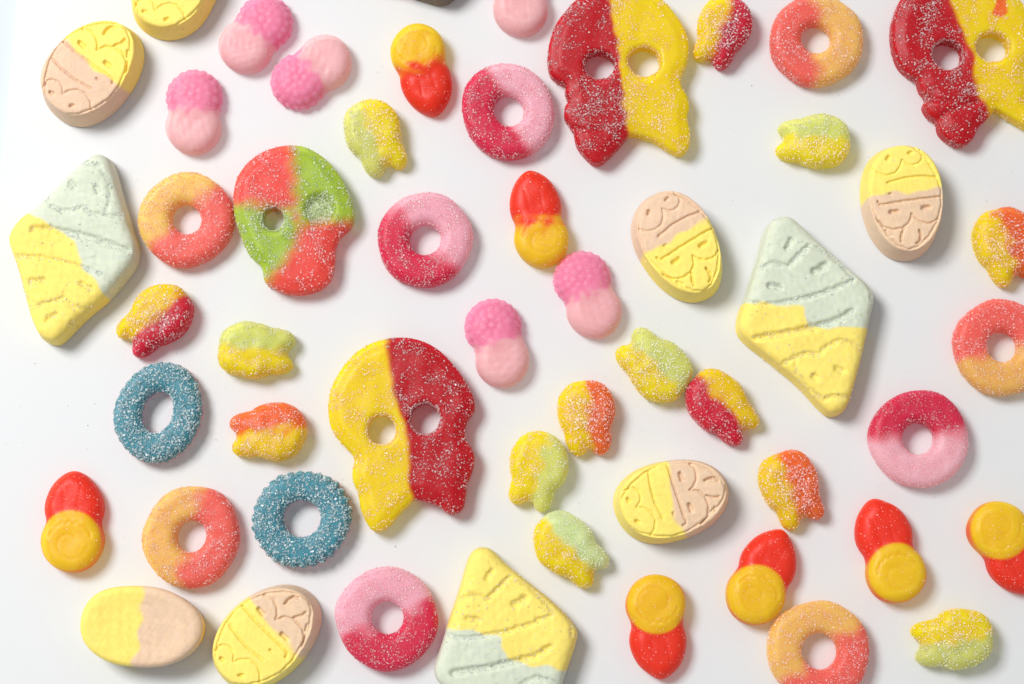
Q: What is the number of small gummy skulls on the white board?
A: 14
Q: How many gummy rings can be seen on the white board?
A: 11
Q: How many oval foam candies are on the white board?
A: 7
